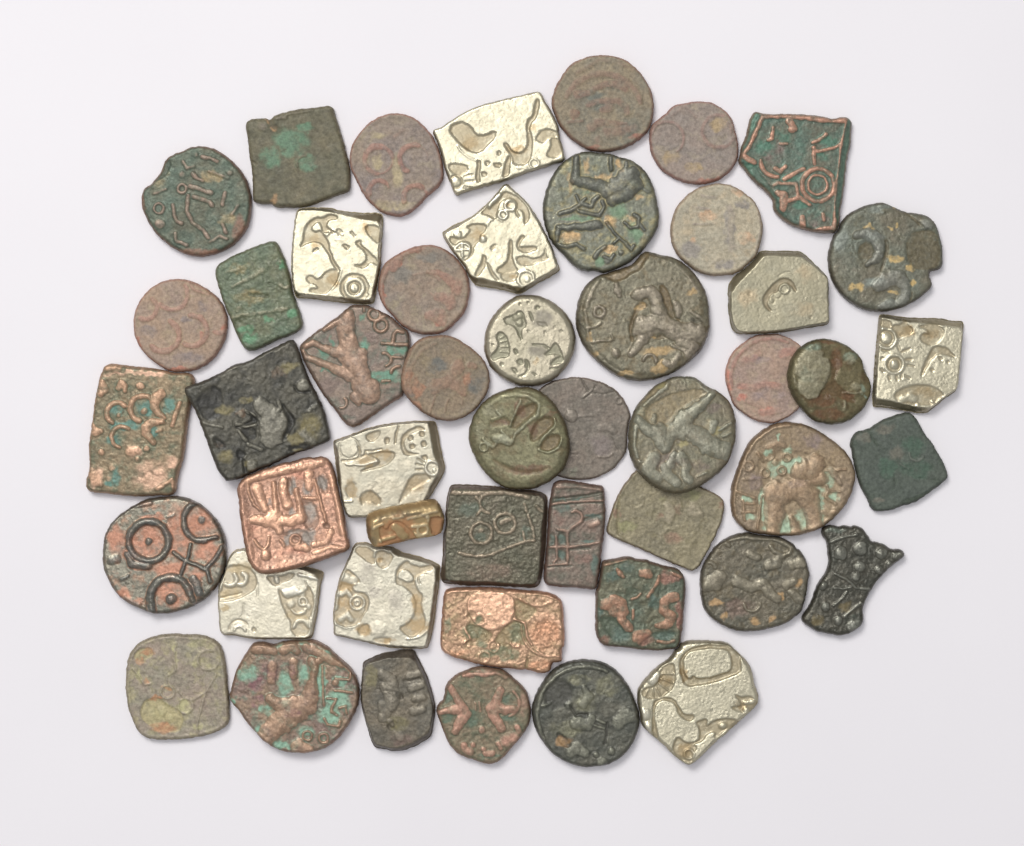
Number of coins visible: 49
